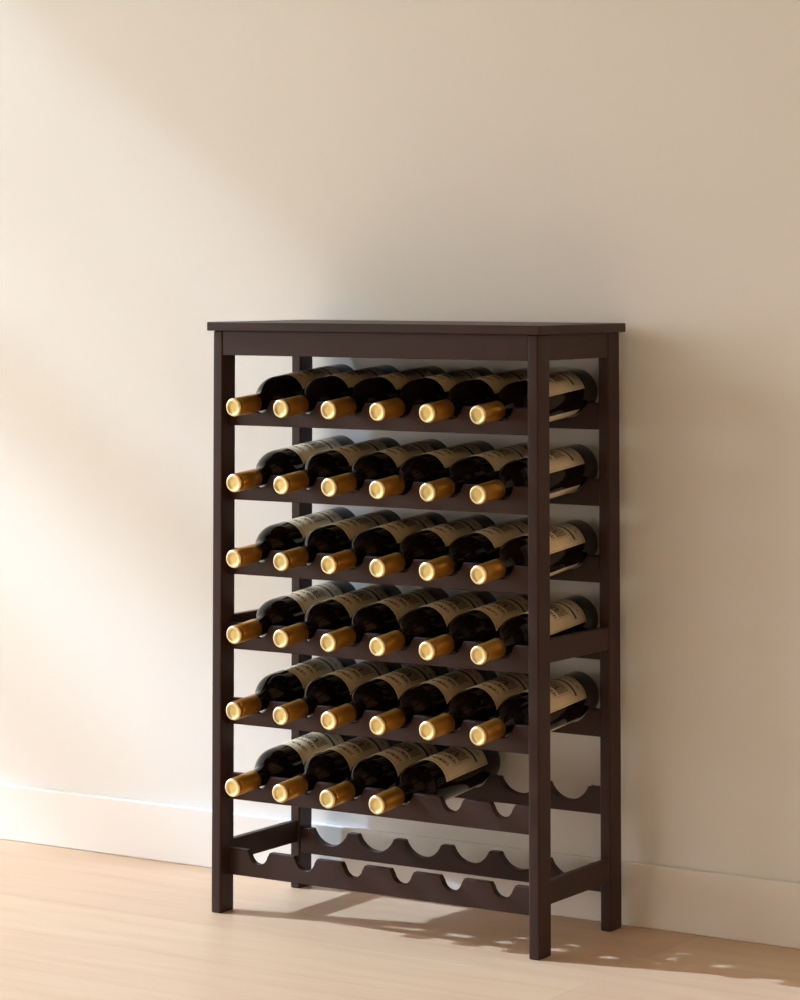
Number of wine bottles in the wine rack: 34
